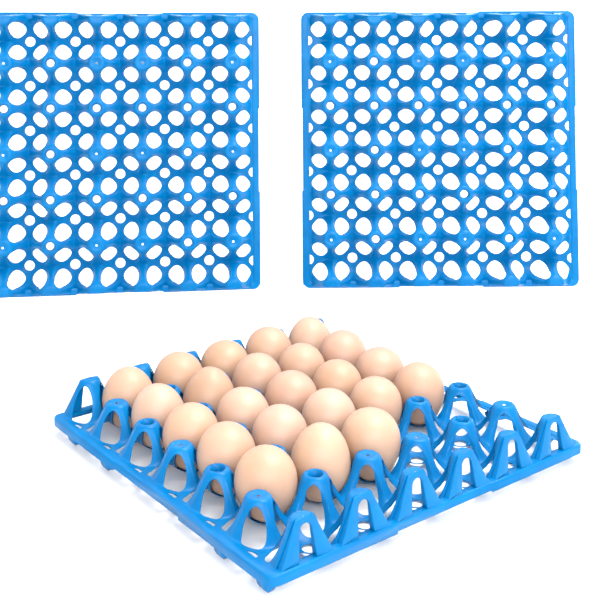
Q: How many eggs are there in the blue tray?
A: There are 23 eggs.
